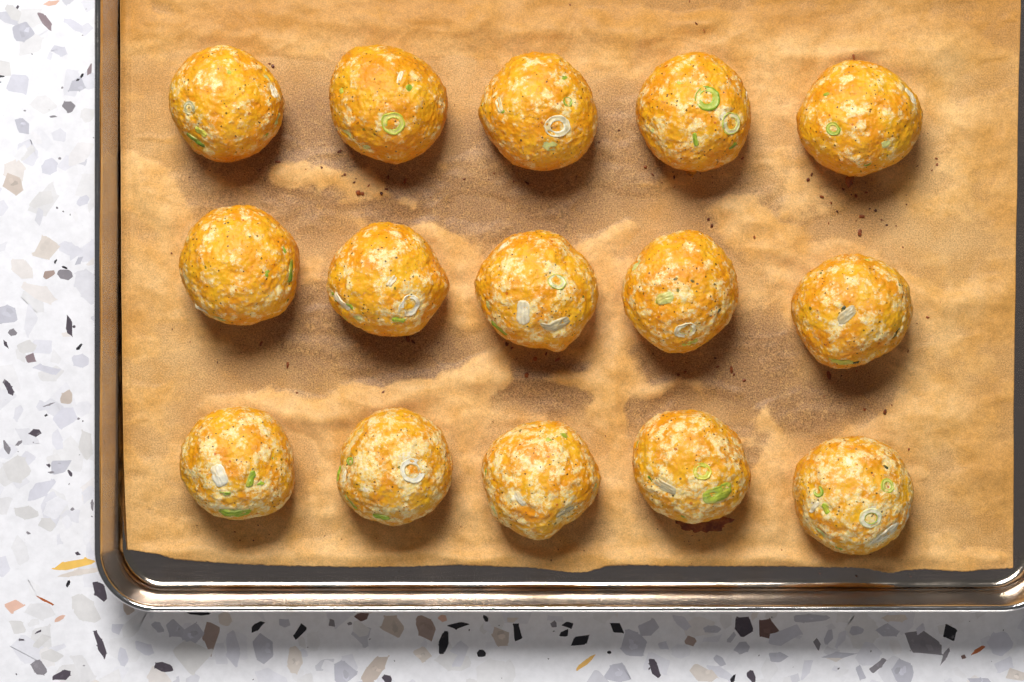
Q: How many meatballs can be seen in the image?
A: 15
